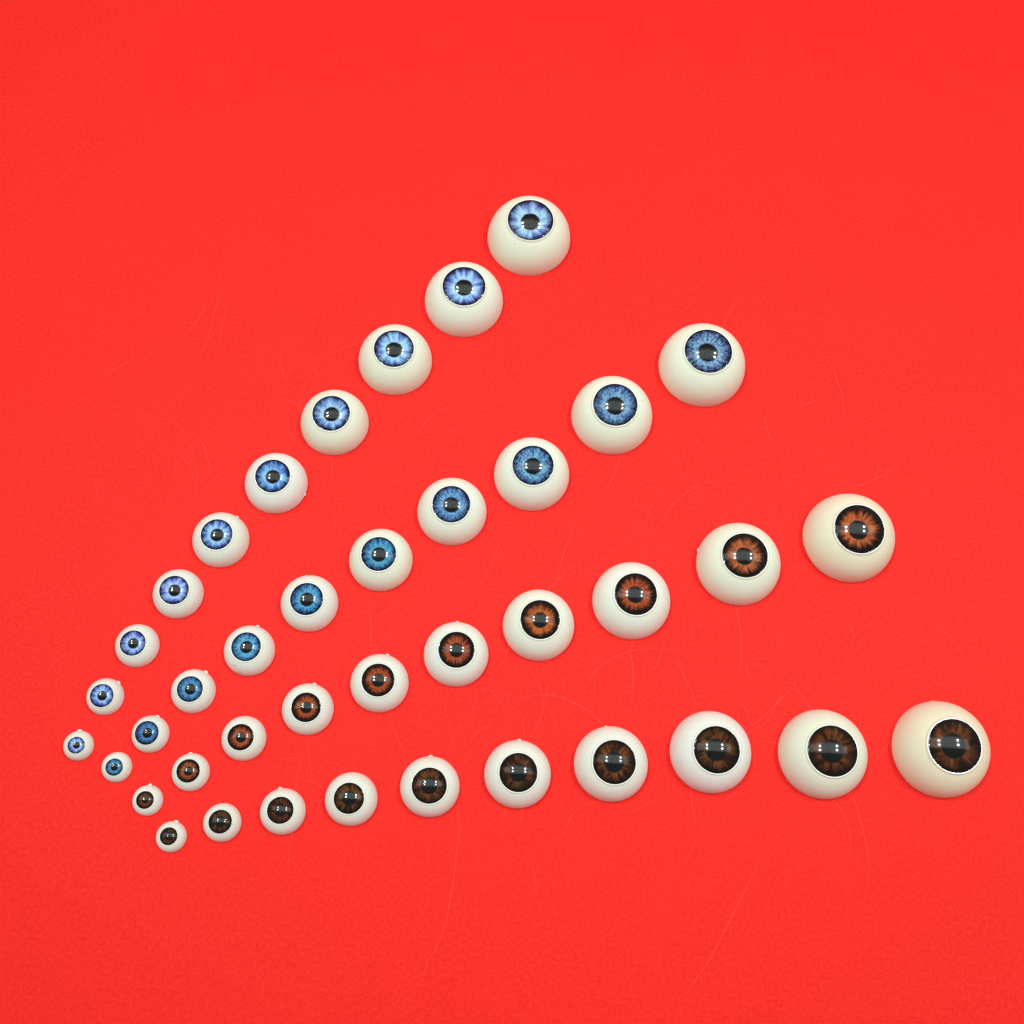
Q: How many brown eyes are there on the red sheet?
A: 20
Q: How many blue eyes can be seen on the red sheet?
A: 20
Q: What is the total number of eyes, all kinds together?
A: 40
